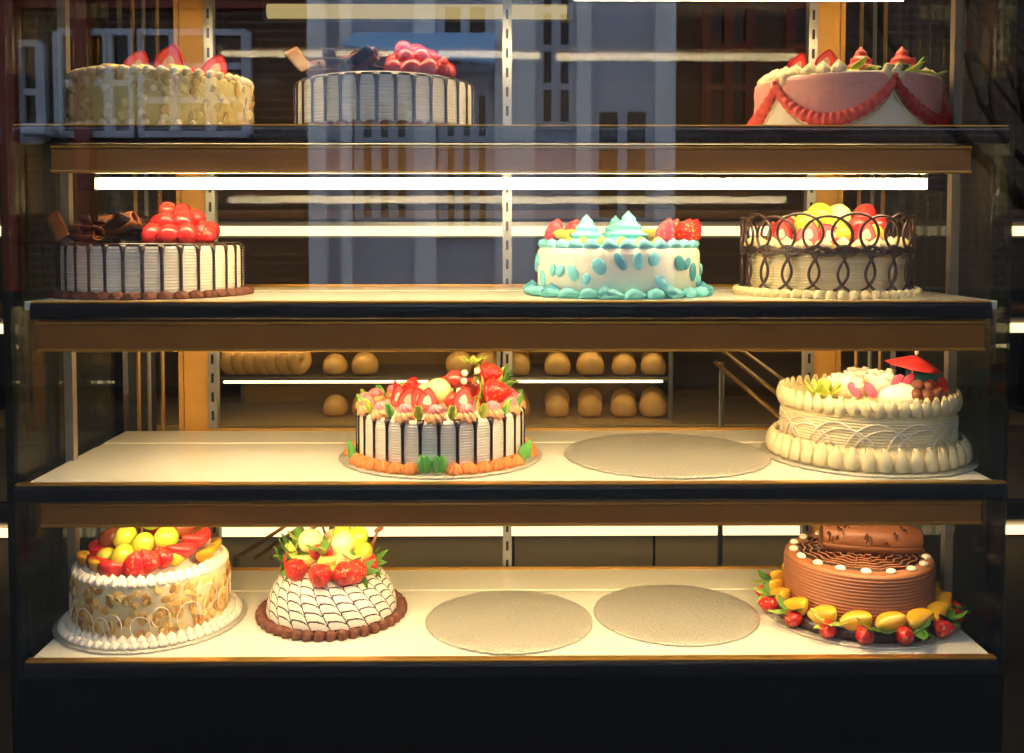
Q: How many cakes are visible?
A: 11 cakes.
